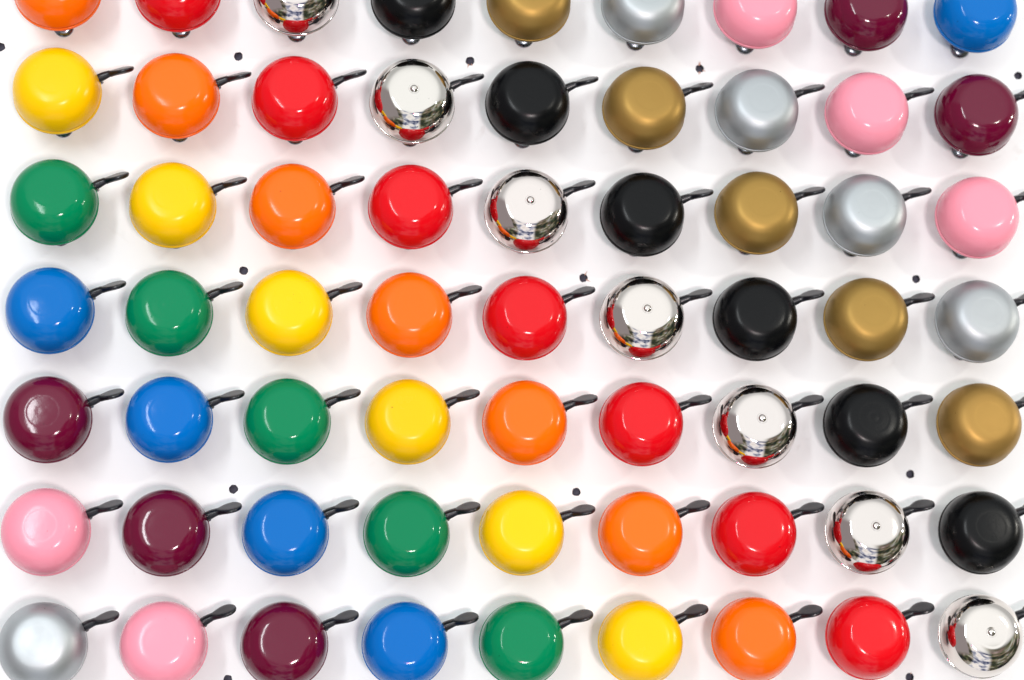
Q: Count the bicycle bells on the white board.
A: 63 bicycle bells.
